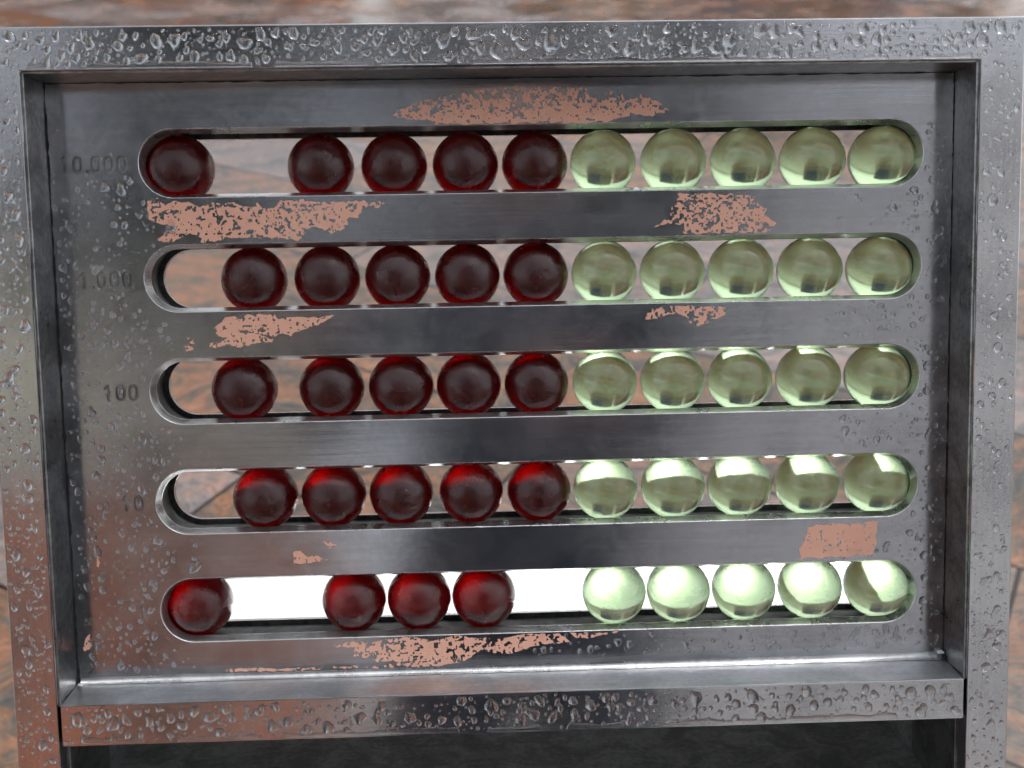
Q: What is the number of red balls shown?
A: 24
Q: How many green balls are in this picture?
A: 25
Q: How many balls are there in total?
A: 49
